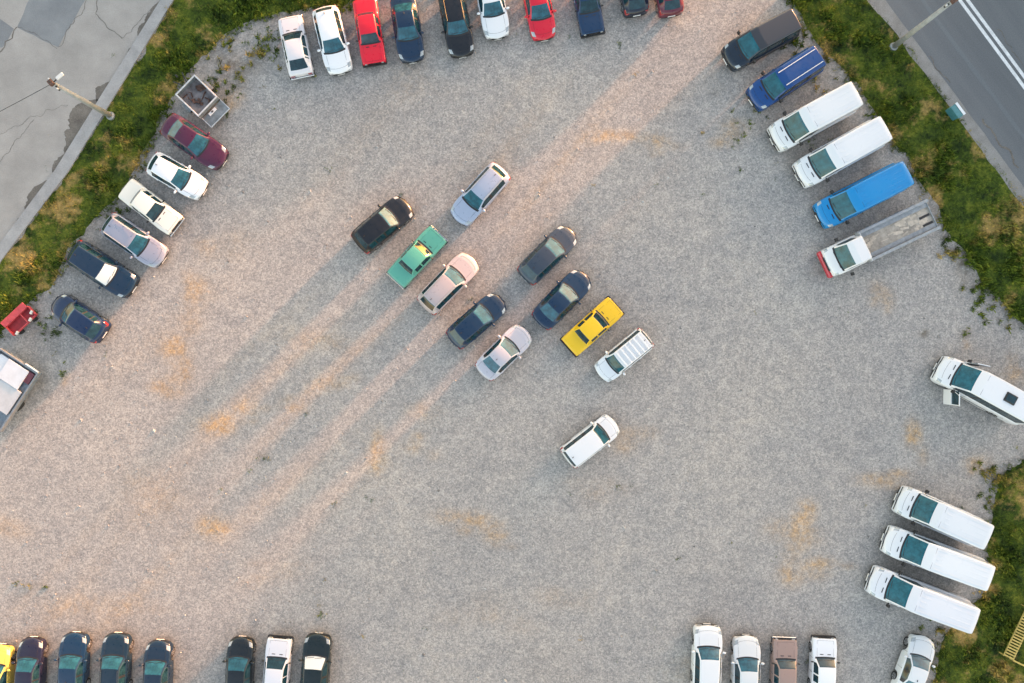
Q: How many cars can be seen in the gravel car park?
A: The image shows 40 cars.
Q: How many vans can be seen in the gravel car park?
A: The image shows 9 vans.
